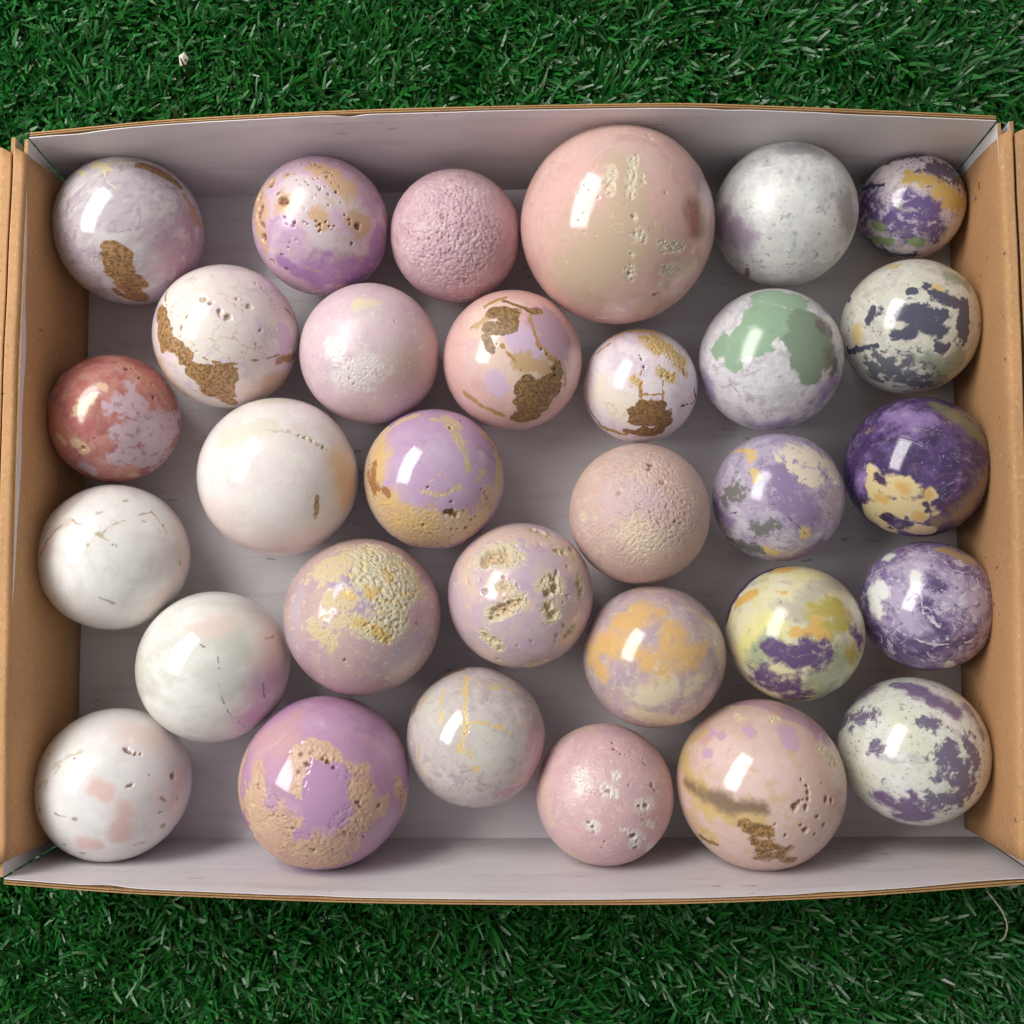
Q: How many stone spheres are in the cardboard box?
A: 31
